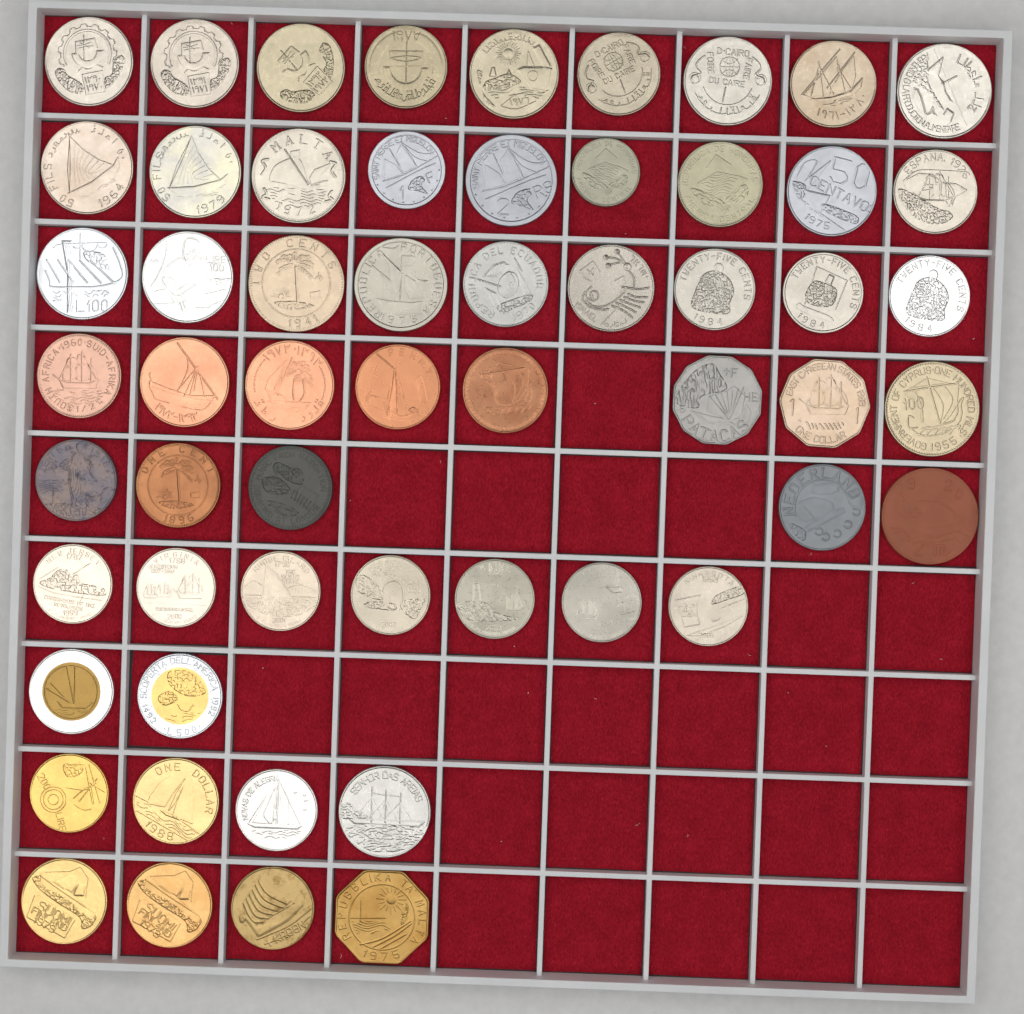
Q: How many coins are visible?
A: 57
